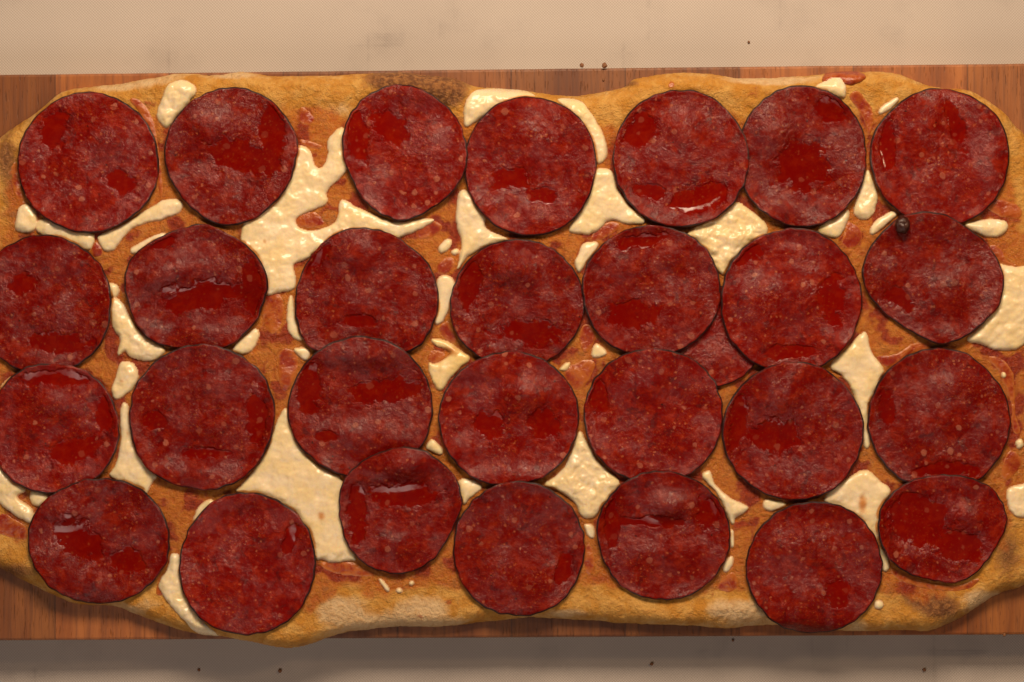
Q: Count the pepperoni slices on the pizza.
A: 29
